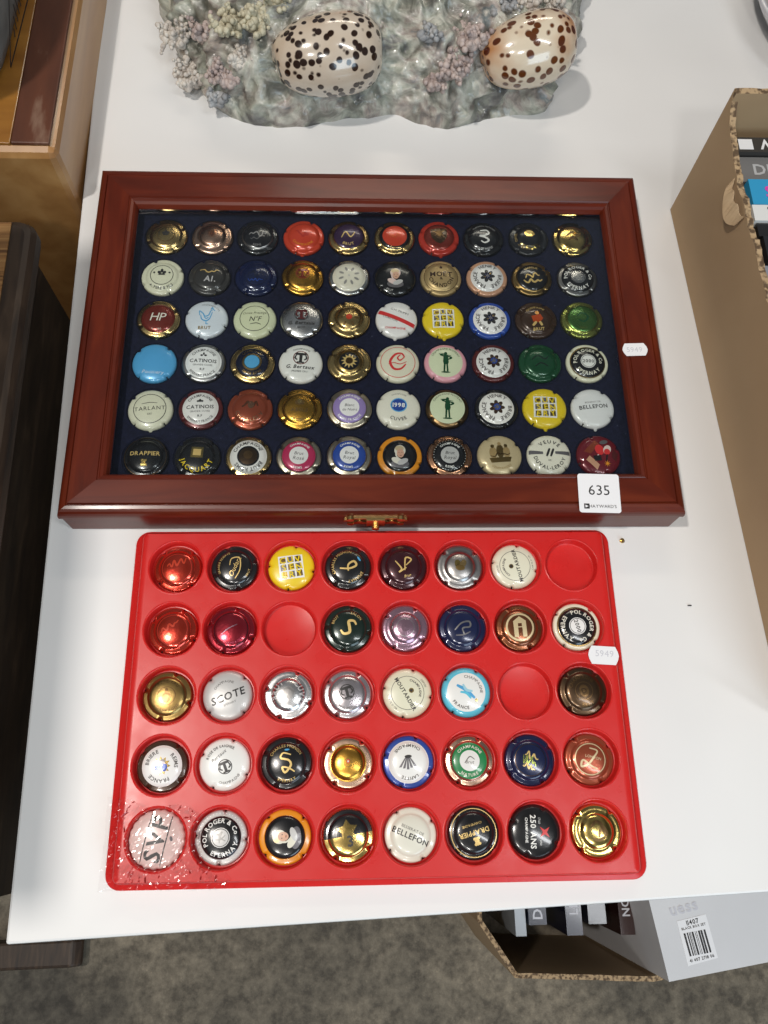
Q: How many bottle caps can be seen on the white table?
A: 97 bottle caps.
